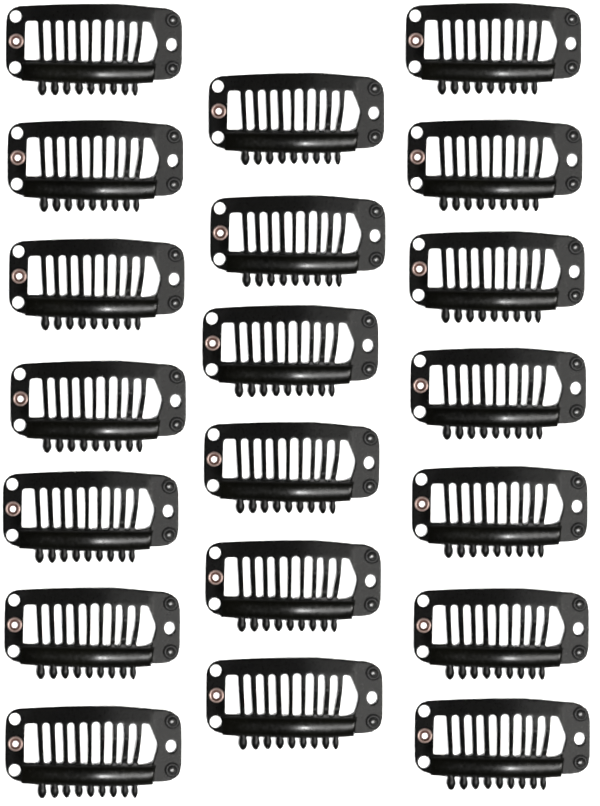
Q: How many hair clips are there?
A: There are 20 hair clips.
